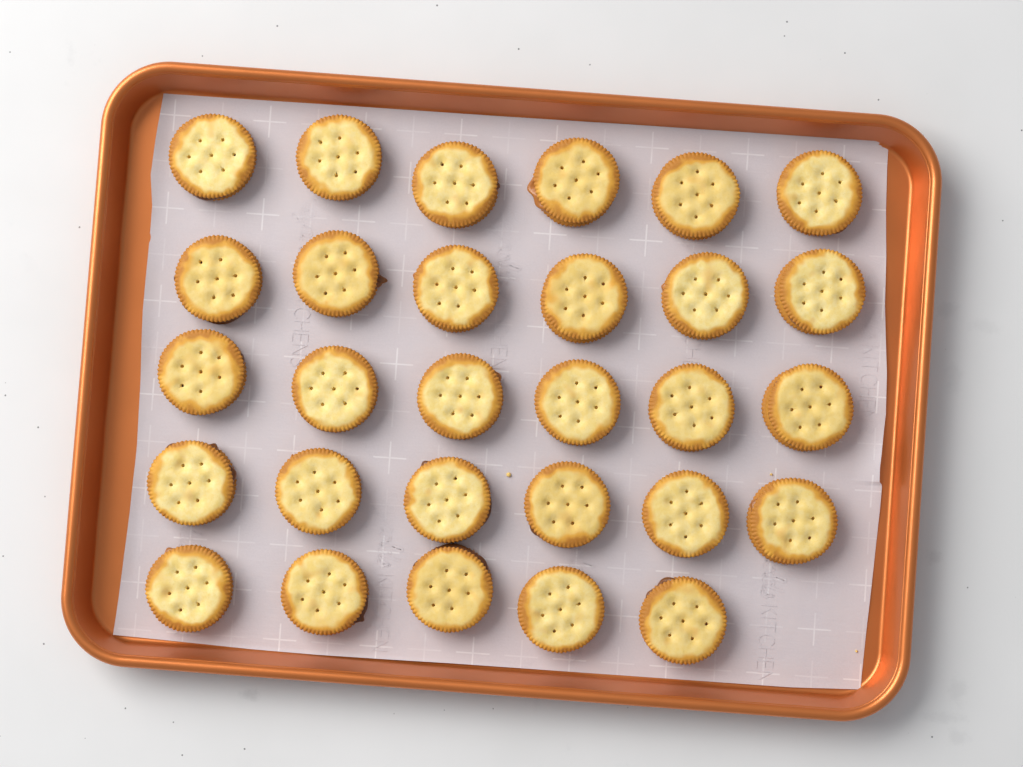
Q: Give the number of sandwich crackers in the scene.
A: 29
